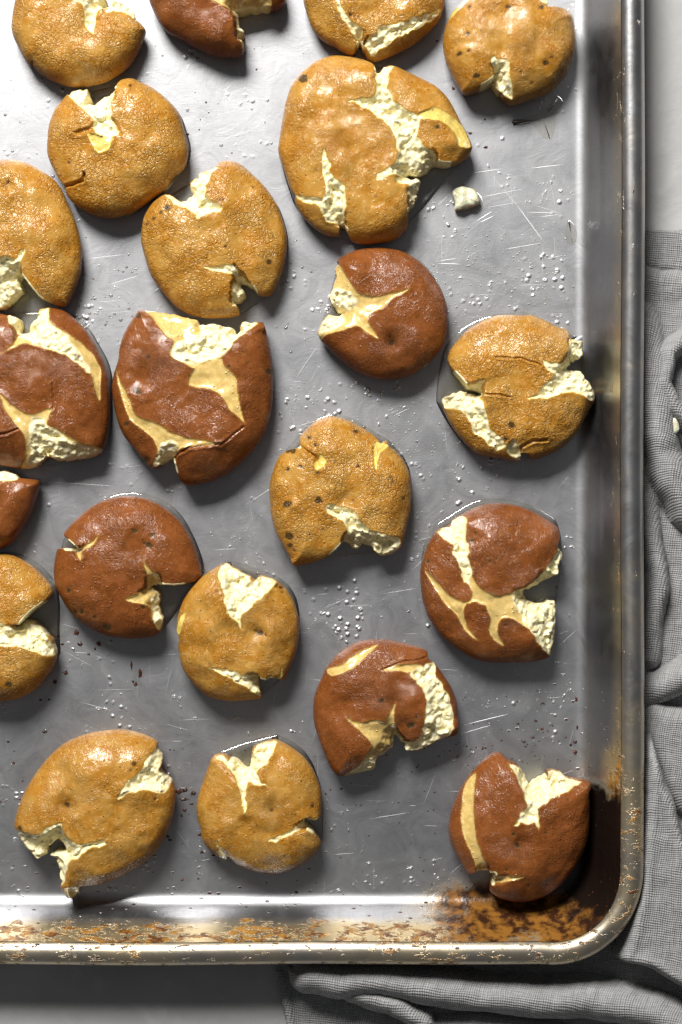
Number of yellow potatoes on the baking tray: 13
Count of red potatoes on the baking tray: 9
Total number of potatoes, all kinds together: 22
